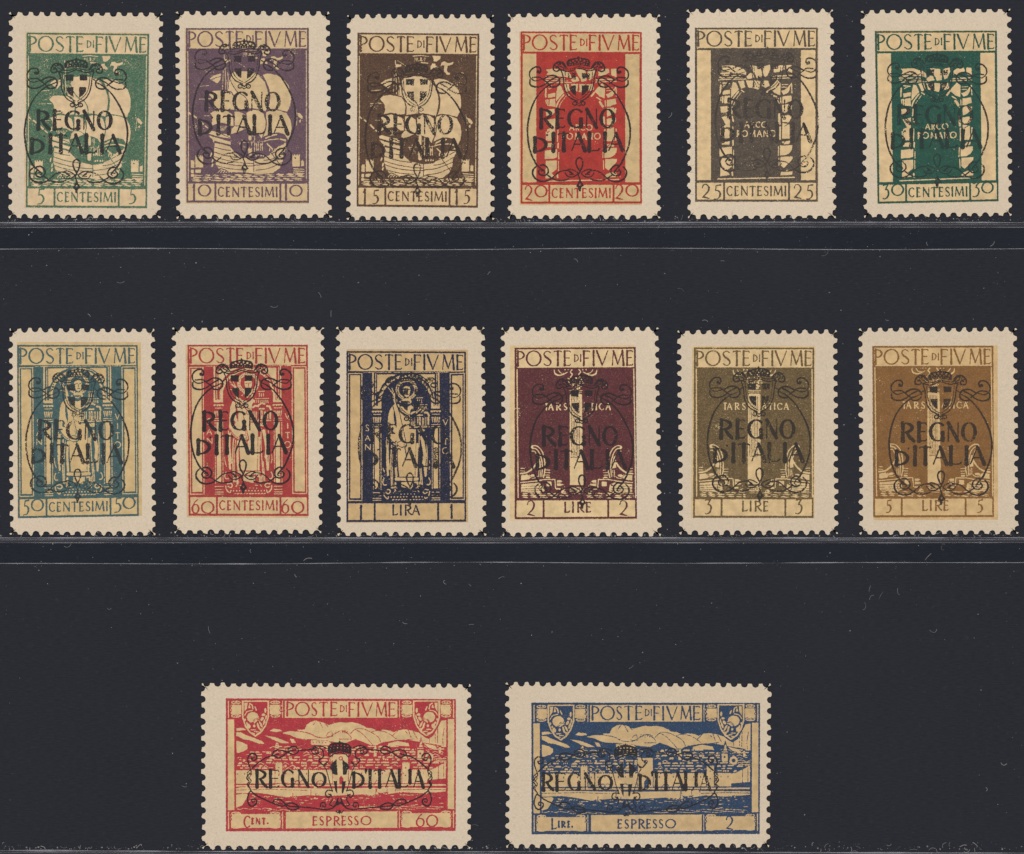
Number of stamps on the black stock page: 14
